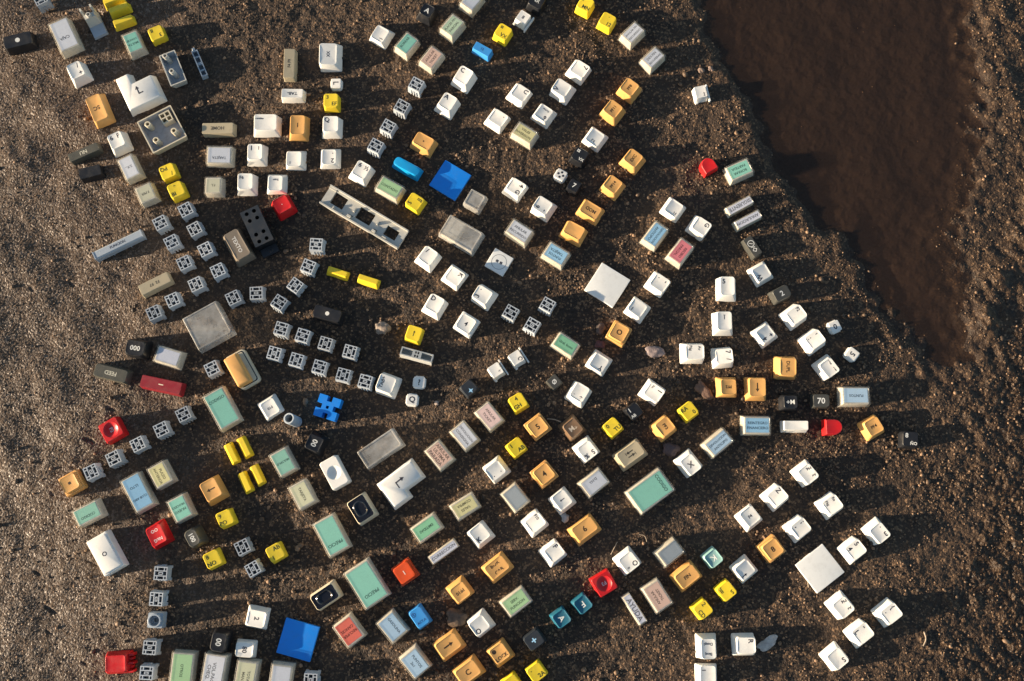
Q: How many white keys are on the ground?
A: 87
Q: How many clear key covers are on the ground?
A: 59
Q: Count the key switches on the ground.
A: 46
